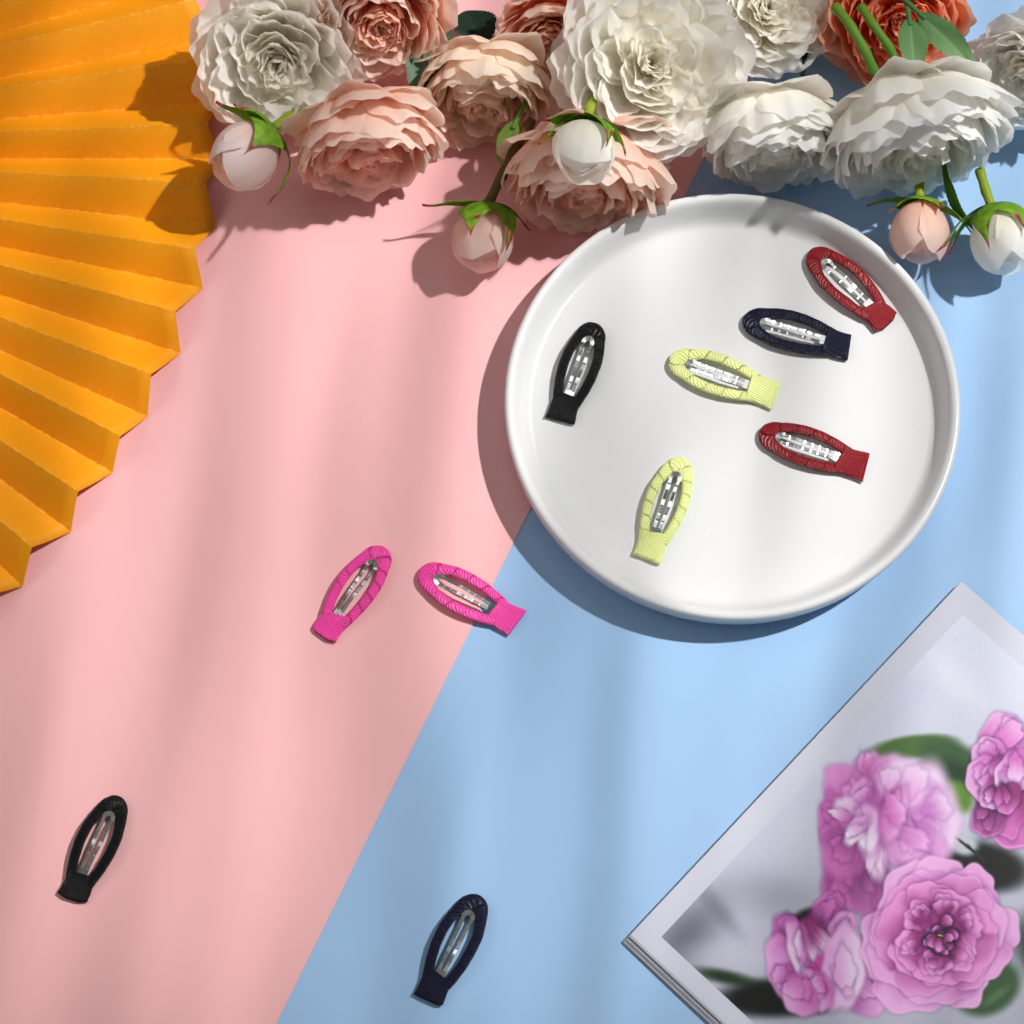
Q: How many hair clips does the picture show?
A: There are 10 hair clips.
